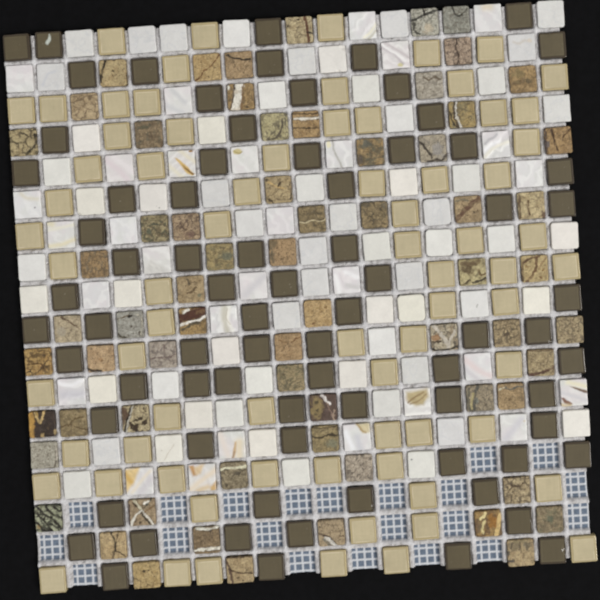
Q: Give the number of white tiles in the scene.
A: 89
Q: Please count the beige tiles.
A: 72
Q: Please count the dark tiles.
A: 76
